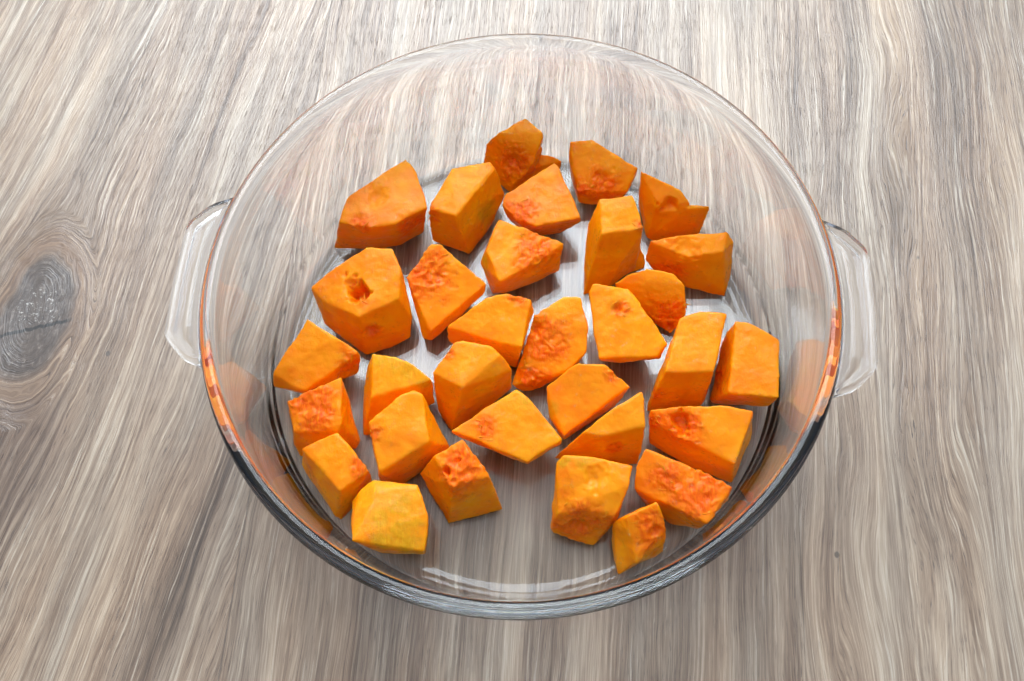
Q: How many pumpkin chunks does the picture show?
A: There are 32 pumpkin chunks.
